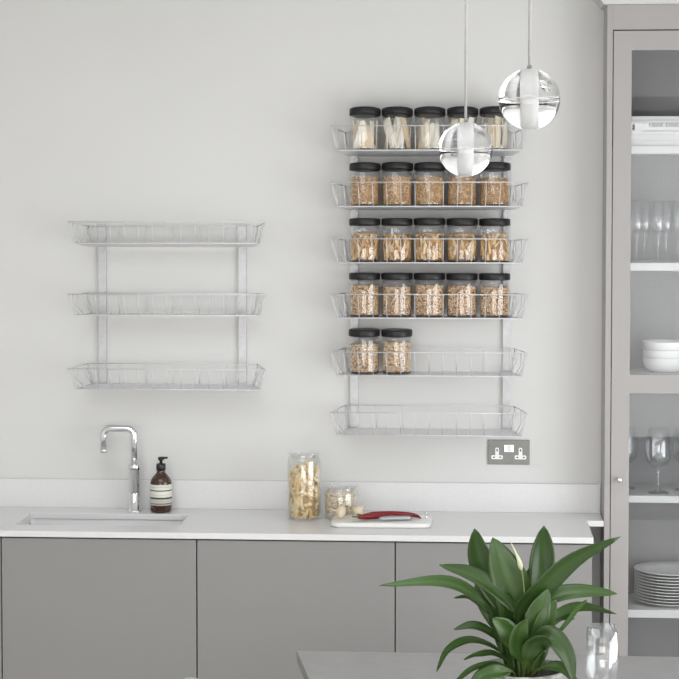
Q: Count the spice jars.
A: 22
